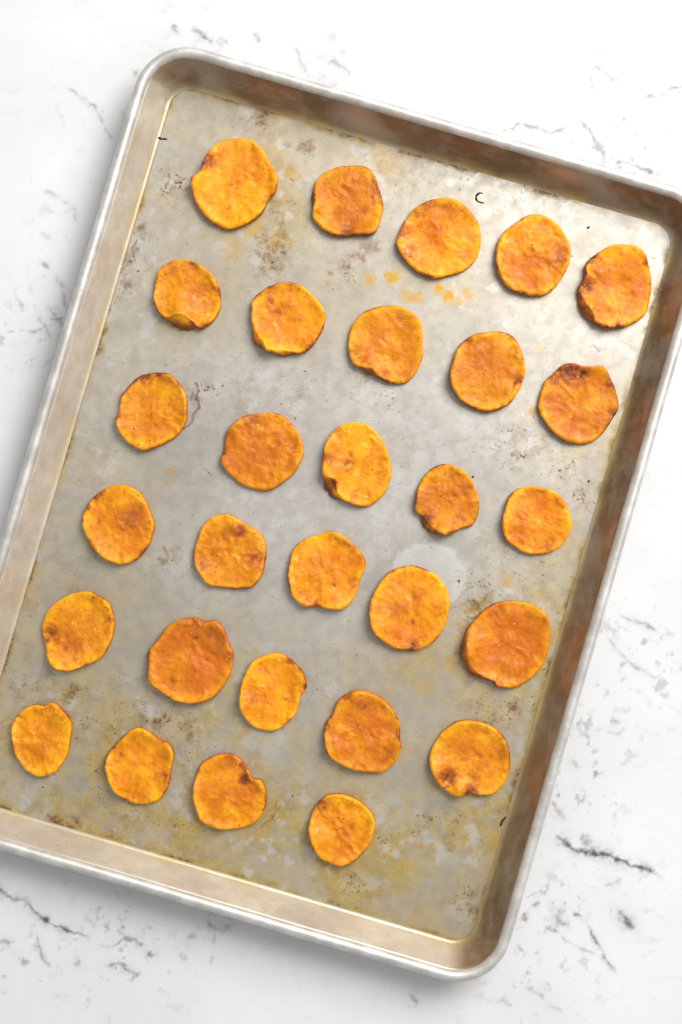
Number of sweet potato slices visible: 29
